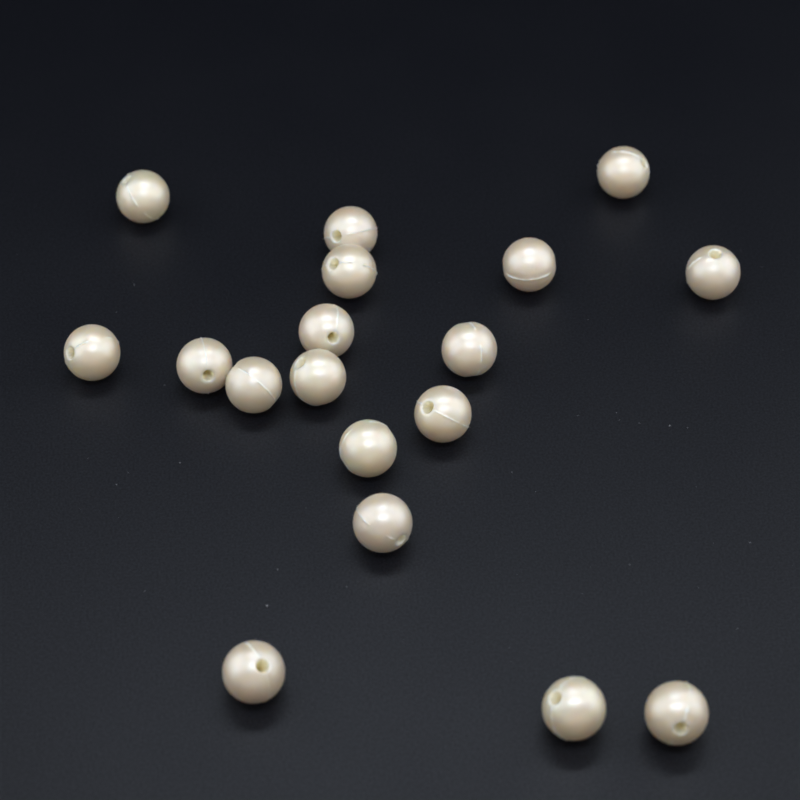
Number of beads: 18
